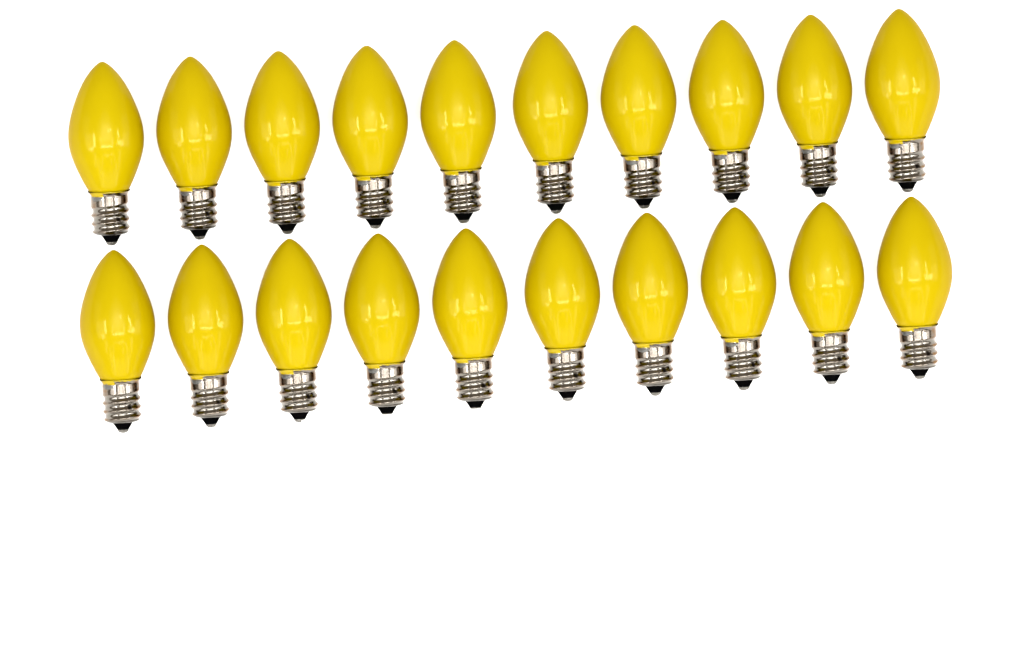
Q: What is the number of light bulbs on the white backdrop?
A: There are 20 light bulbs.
